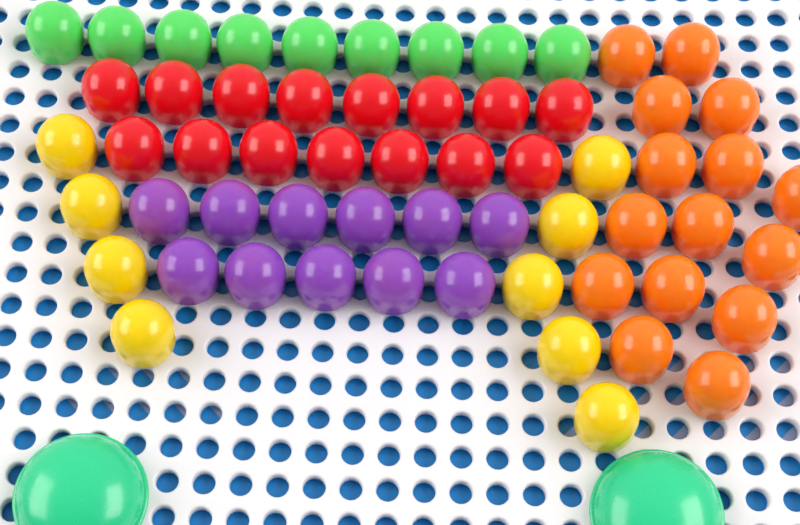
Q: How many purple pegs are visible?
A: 11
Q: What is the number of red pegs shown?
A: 15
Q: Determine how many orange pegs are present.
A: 15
